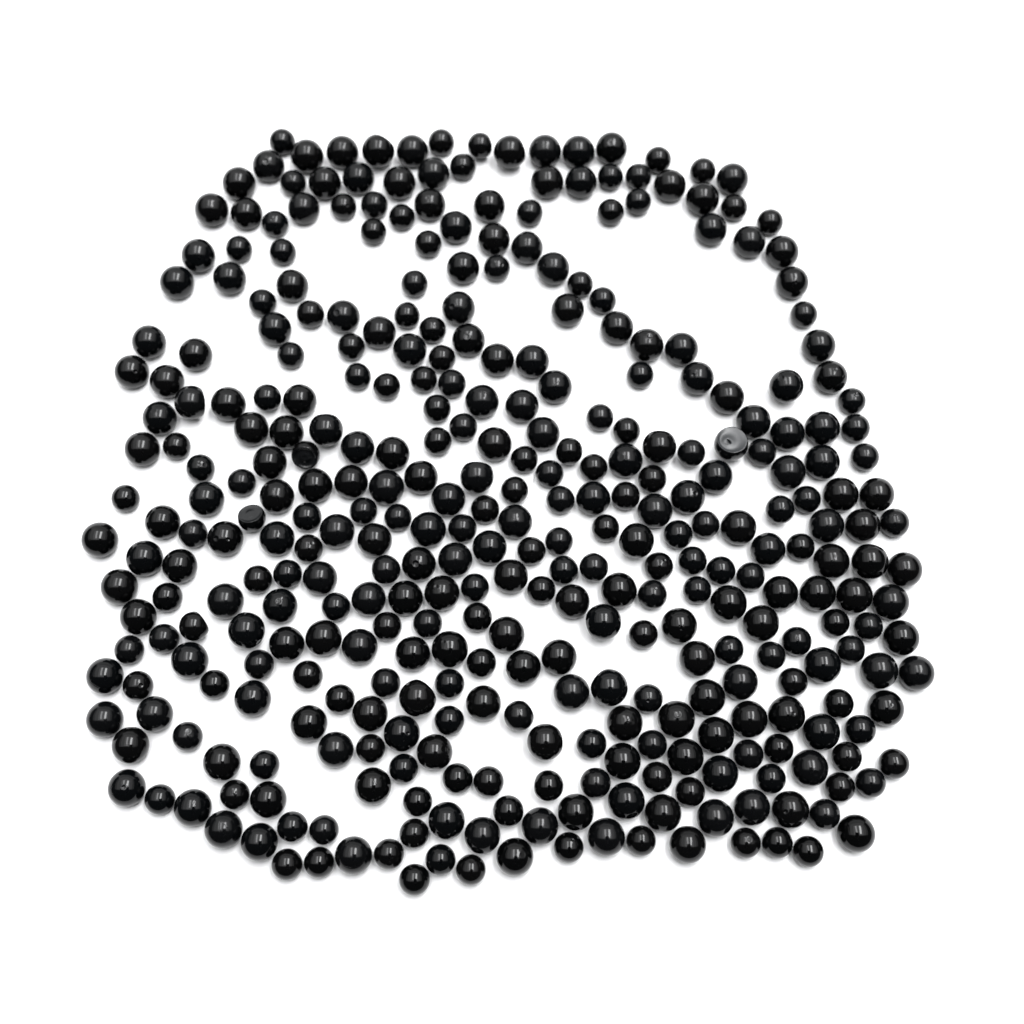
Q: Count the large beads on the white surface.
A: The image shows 200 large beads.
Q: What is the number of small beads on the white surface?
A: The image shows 160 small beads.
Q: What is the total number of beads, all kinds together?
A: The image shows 360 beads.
